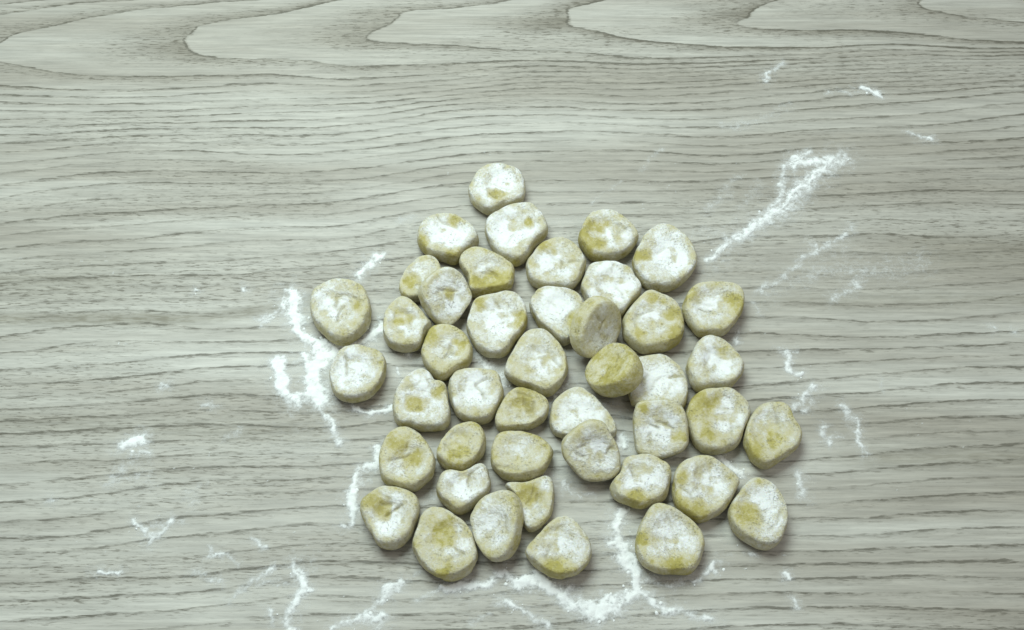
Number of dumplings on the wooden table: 44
